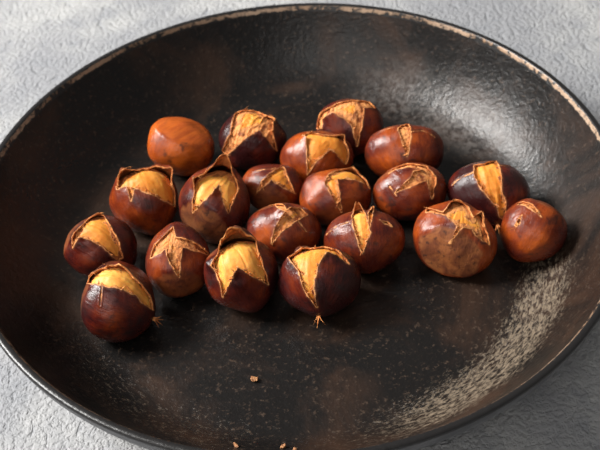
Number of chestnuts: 20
